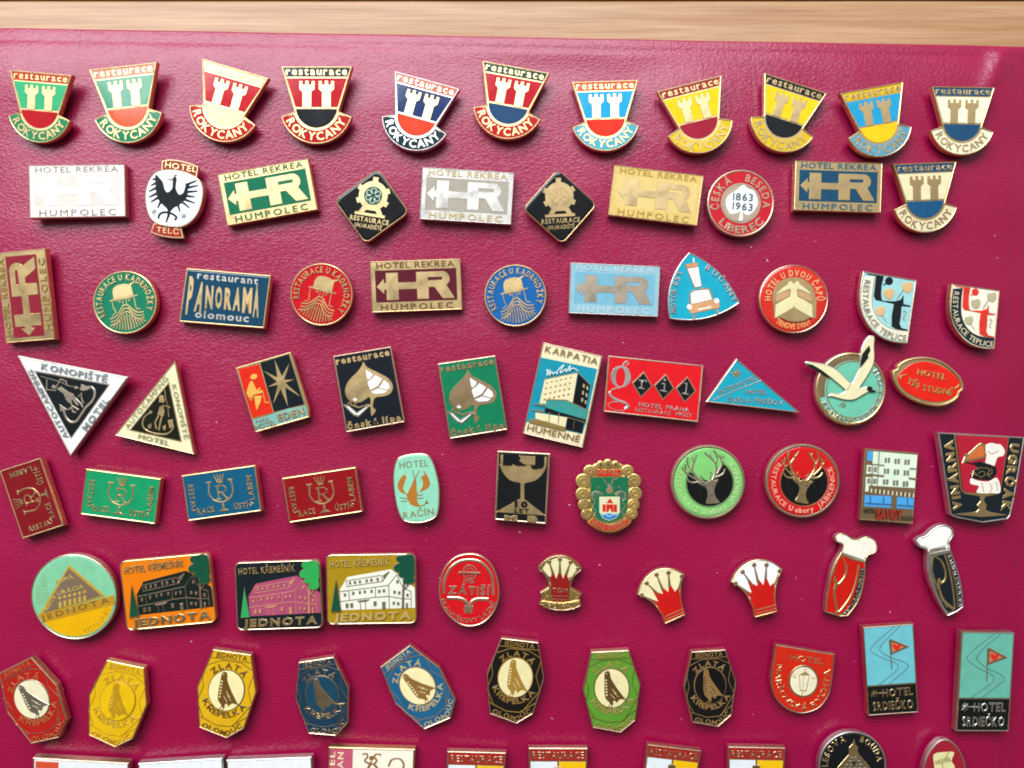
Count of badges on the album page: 84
